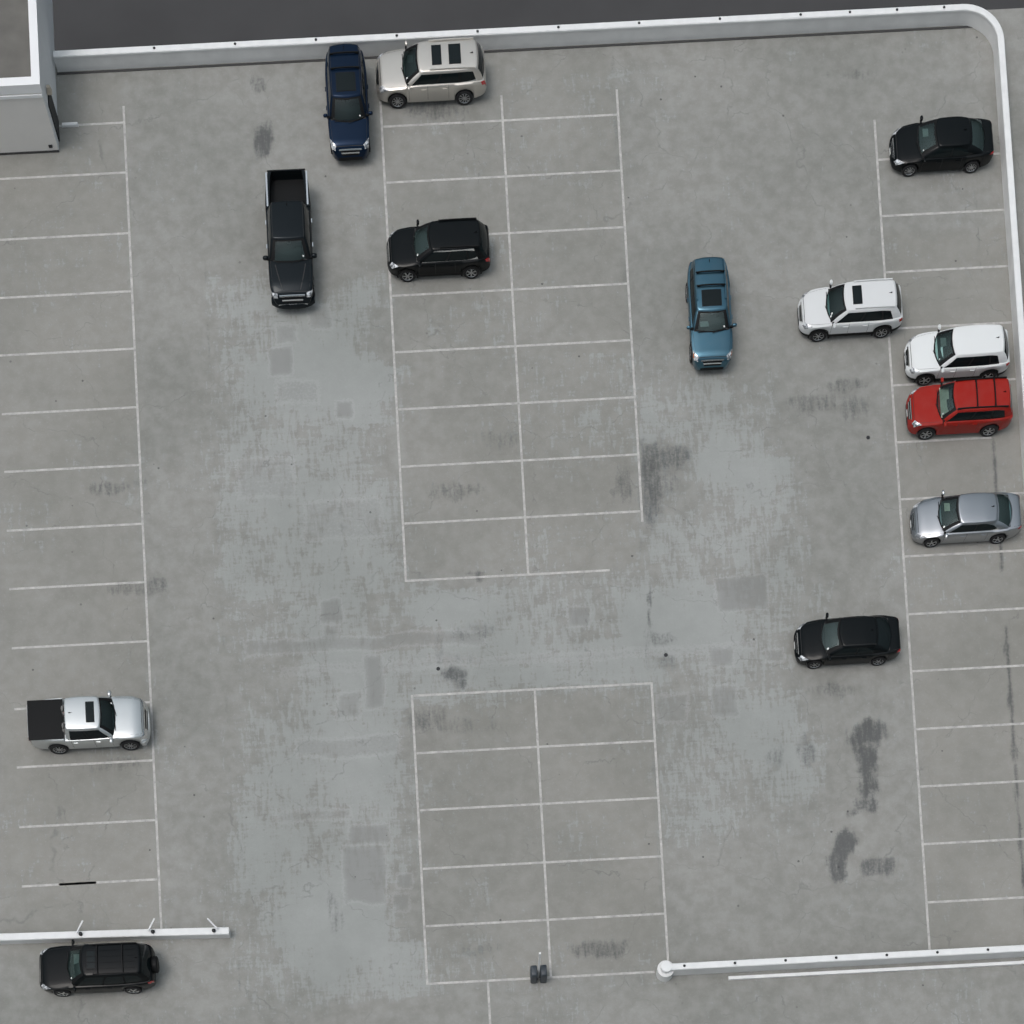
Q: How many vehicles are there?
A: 13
